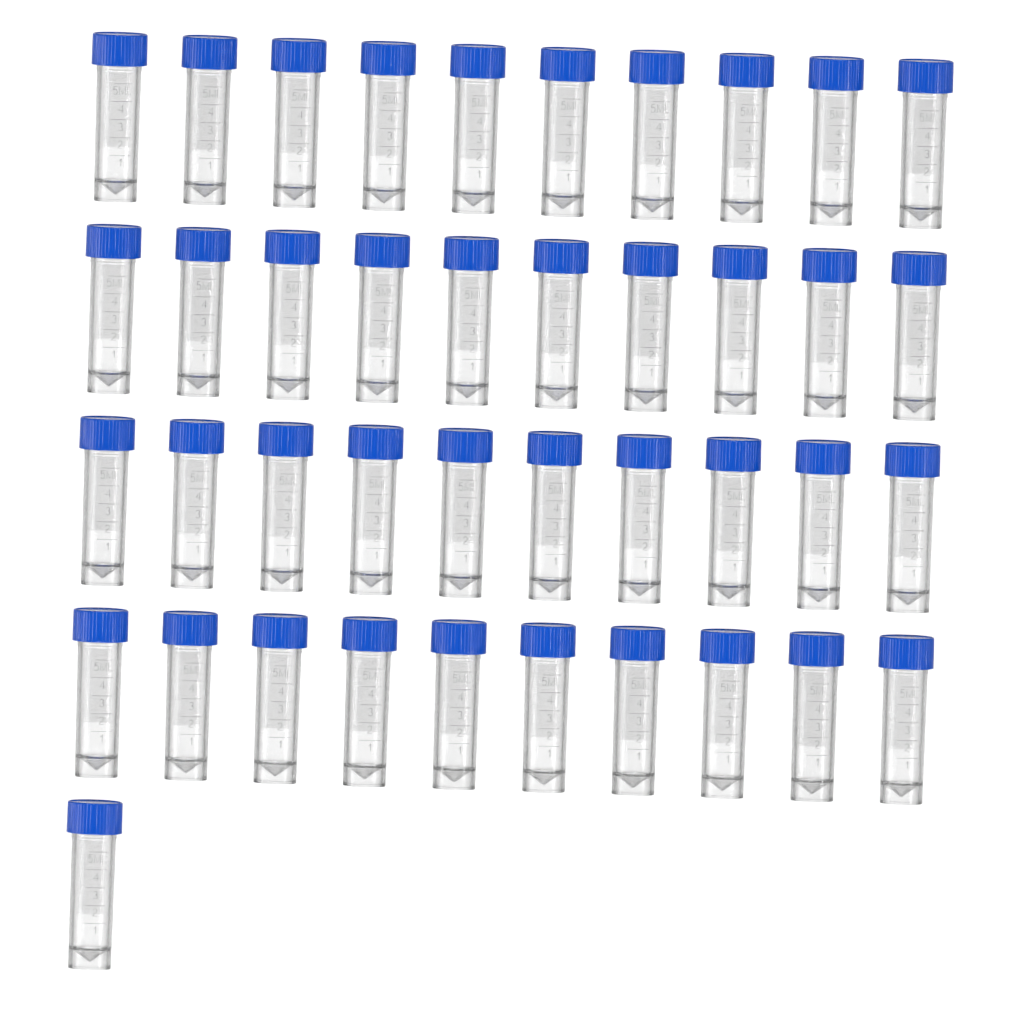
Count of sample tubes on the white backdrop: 41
